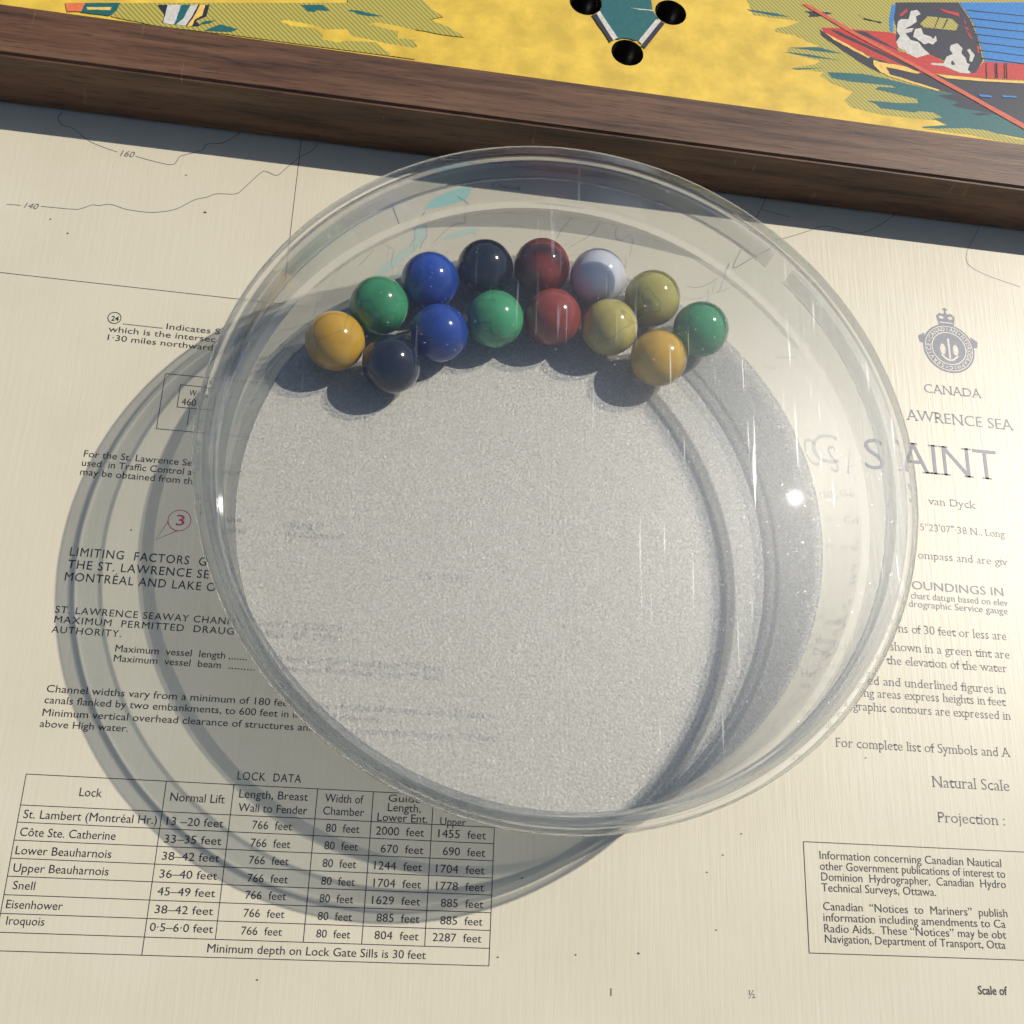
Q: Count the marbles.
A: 14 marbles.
